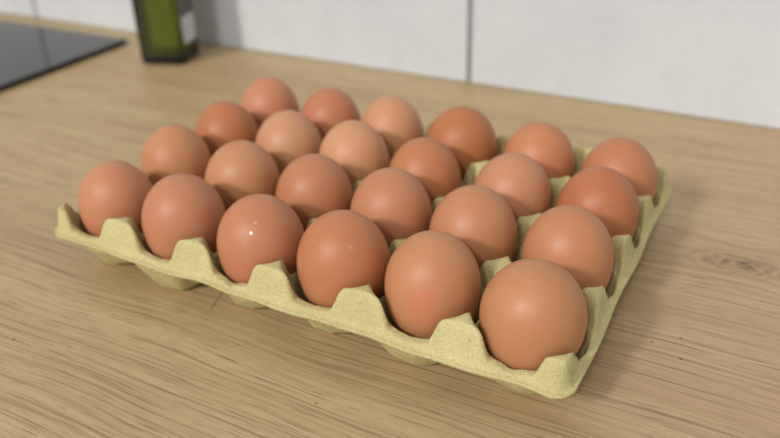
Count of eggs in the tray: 24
